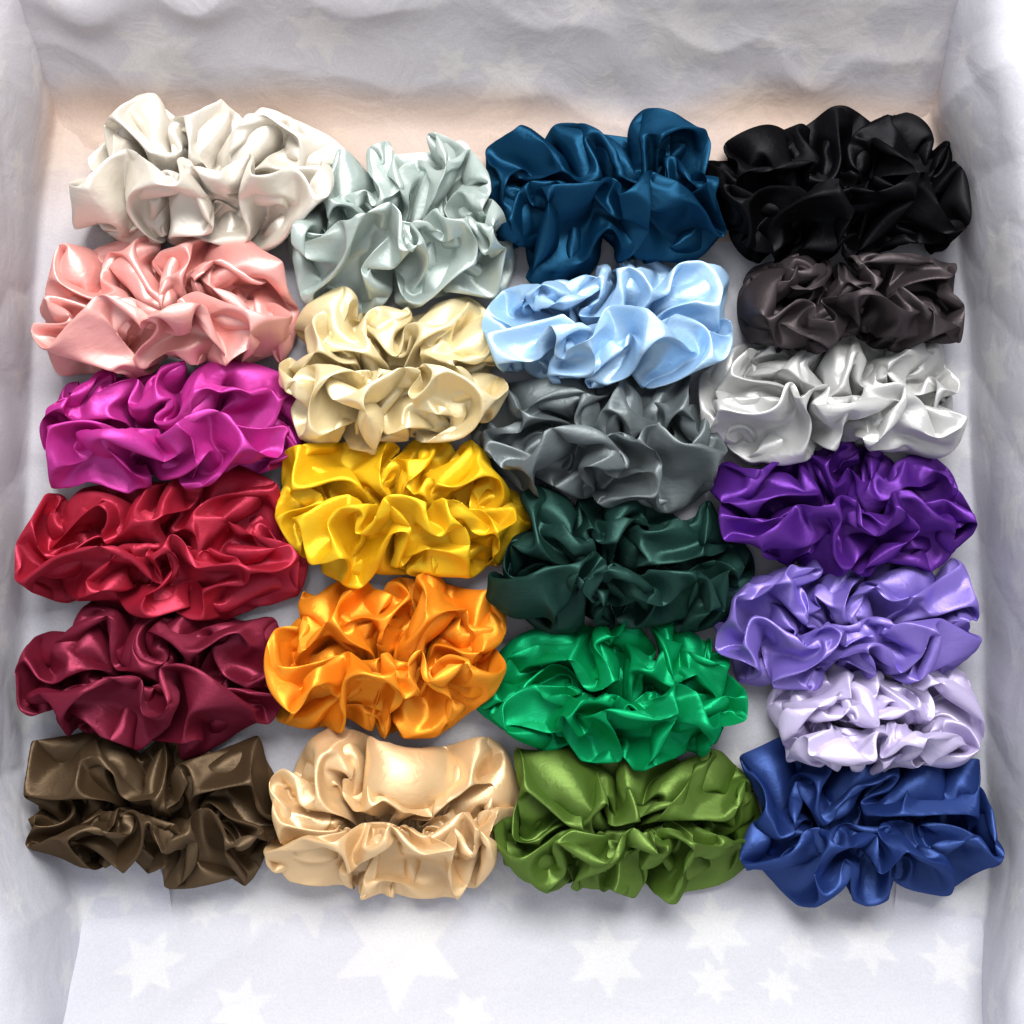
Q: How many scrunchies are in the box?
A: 24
